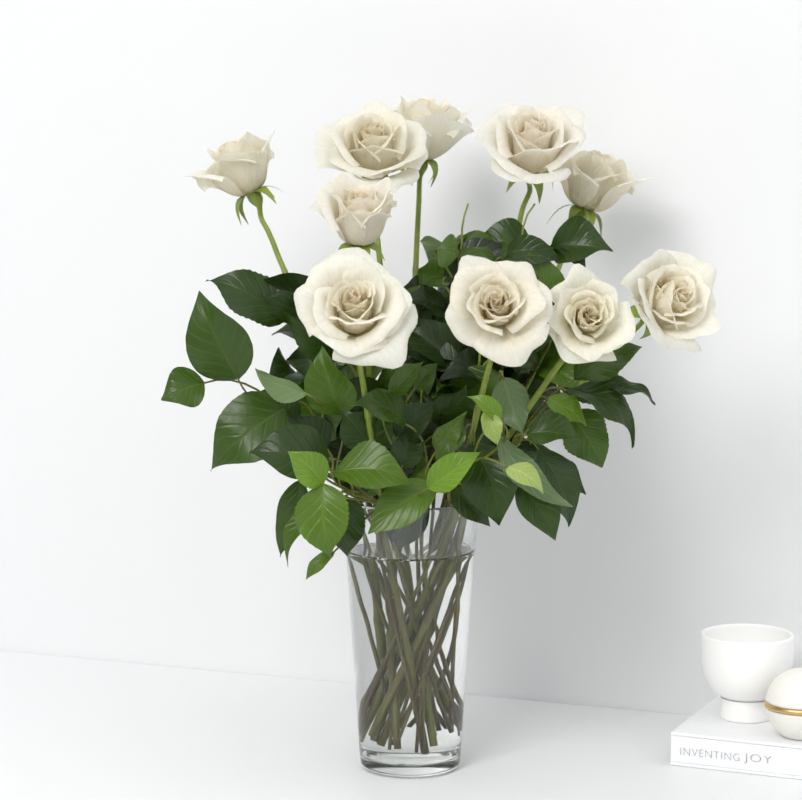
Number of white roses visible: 10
